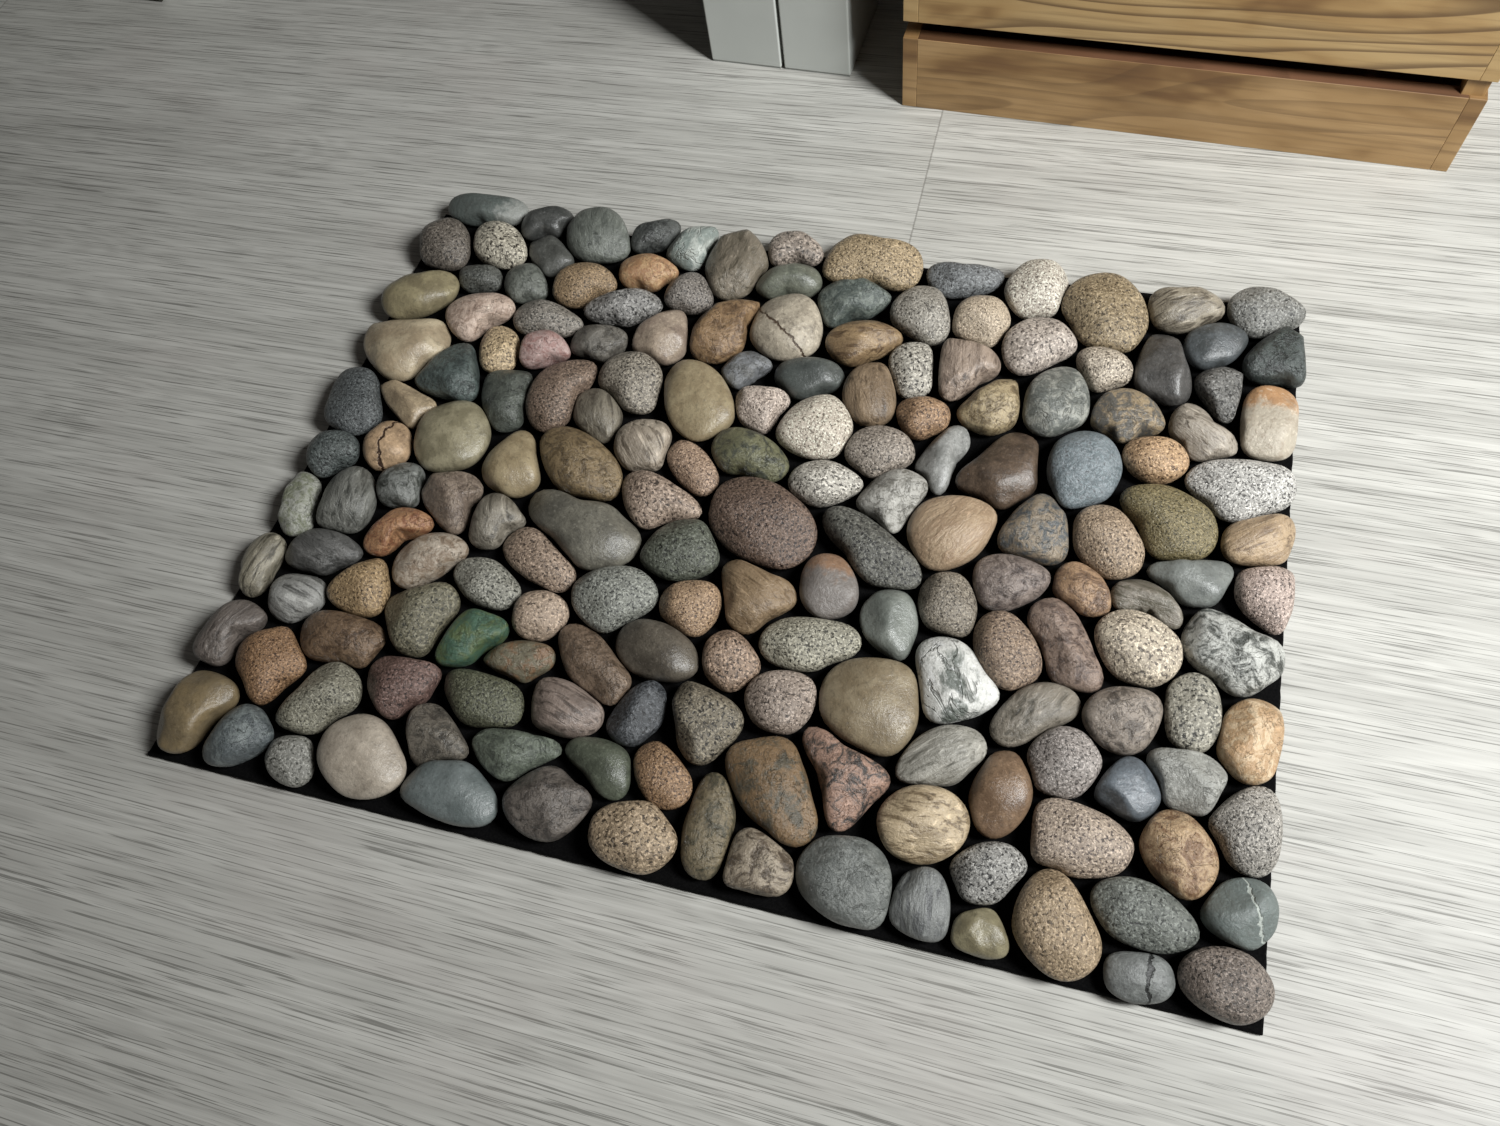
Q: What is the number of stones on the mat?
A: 175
